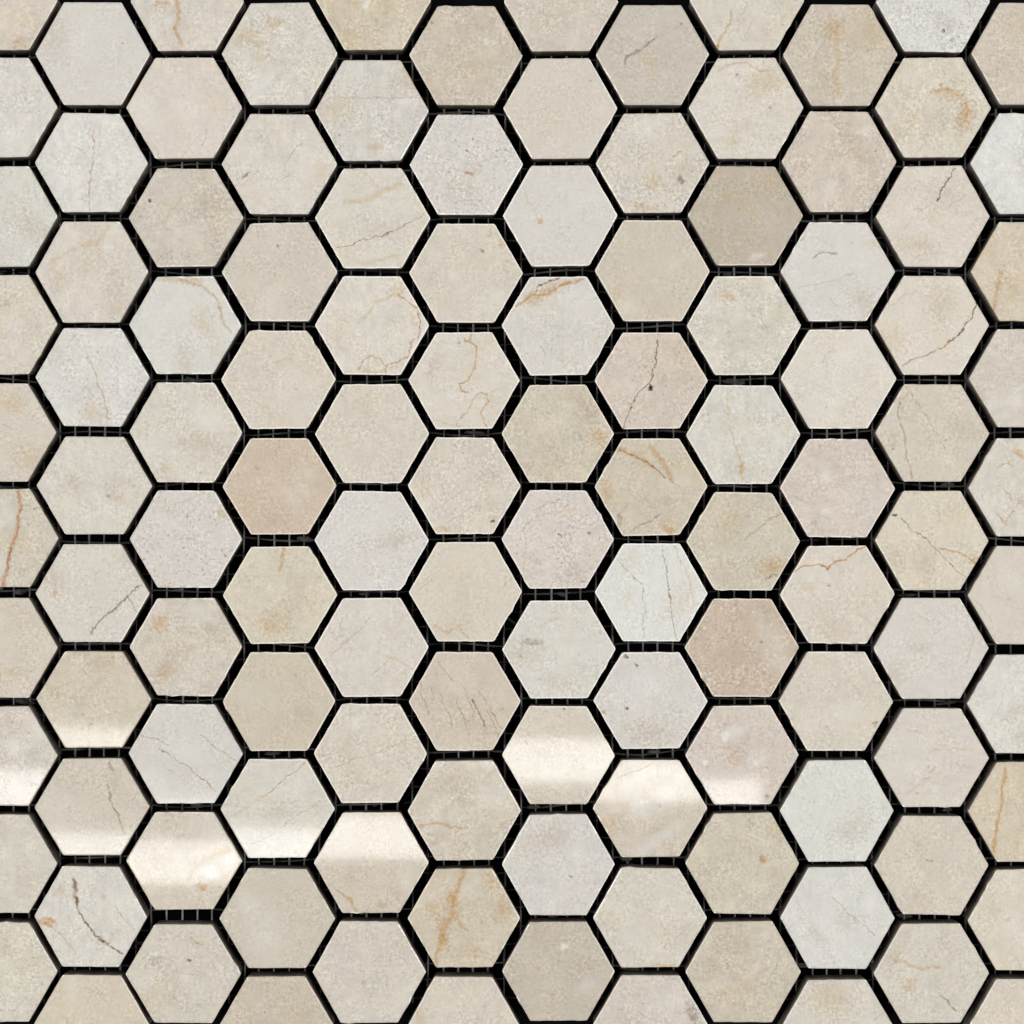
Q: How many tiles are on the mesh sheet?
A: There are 120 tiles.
